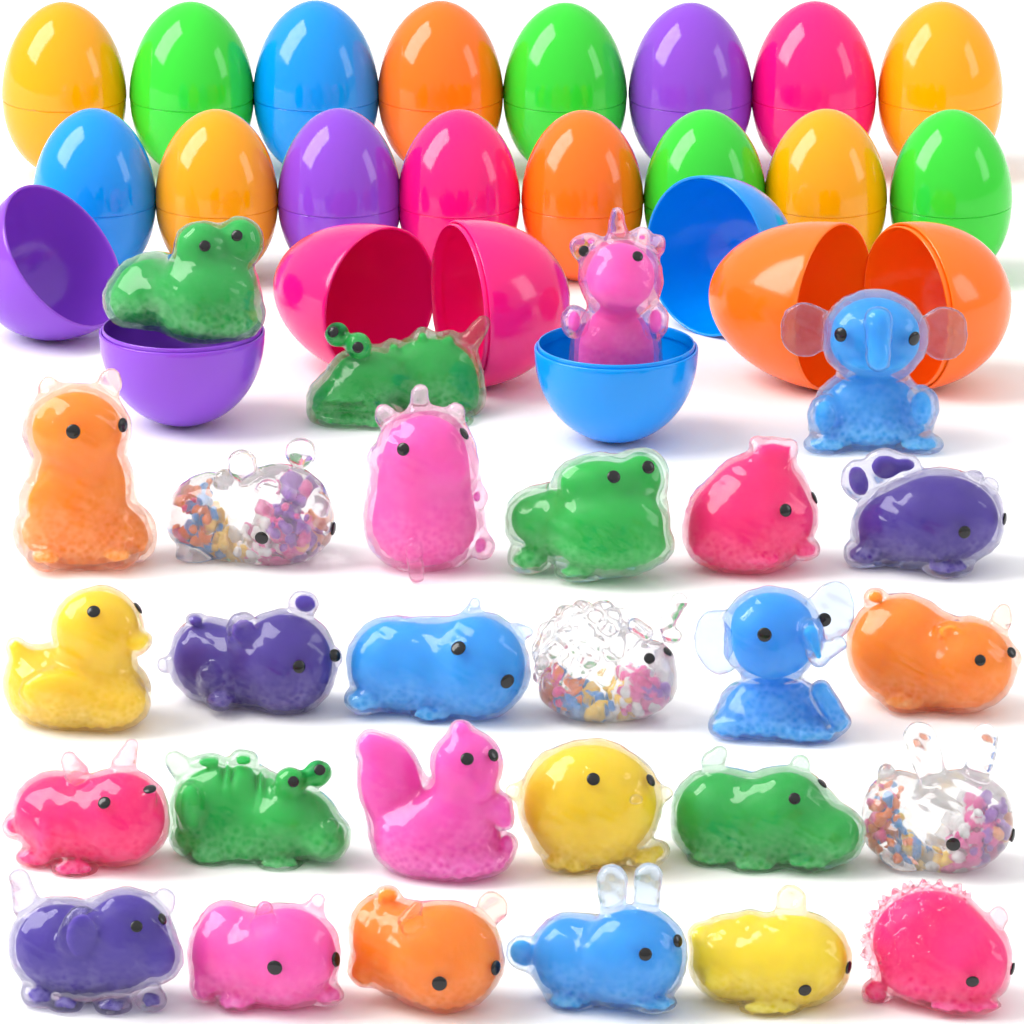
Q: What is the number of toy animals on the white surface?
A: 28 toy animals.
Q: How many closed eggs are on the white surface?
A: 16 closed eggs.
